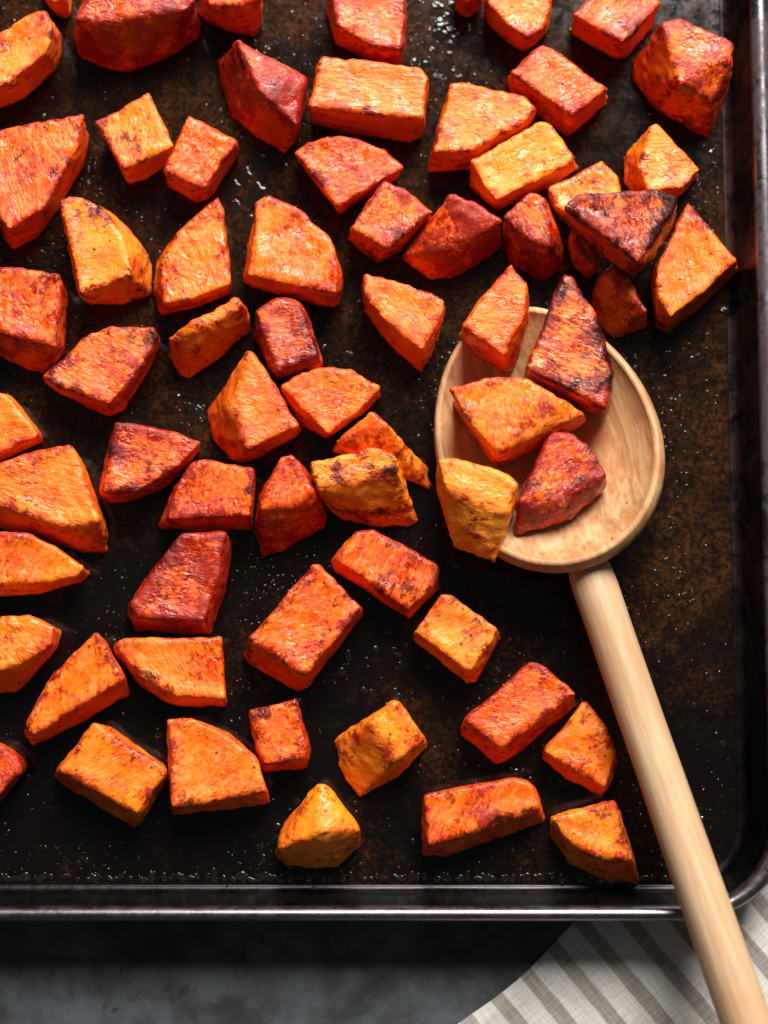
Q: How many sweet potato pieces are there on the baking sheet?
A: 67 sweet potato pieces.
